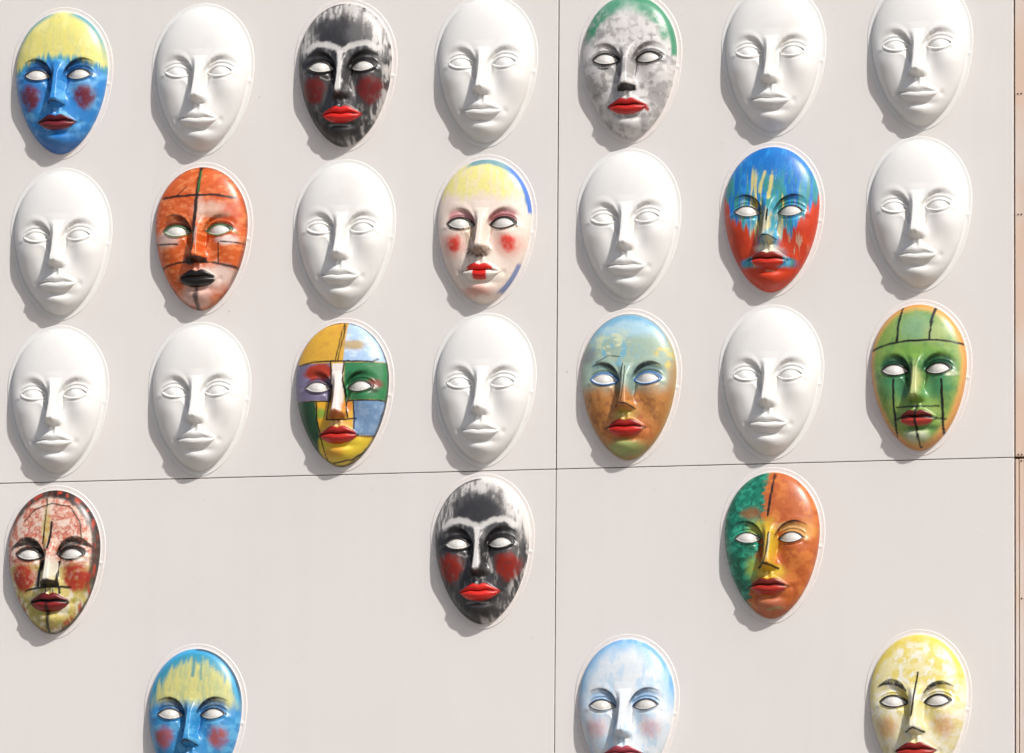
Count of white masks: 12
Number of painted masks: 15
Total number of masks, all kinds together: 27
